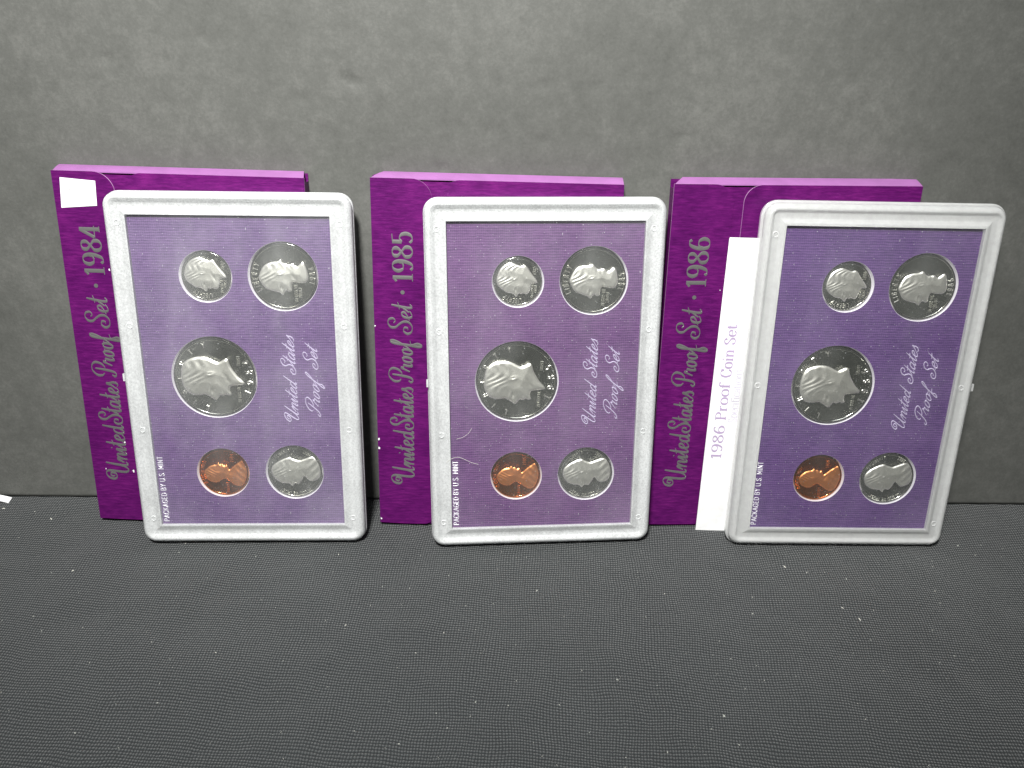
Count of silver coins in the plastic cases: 12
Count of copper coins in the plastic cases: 3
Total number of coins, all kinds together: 15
